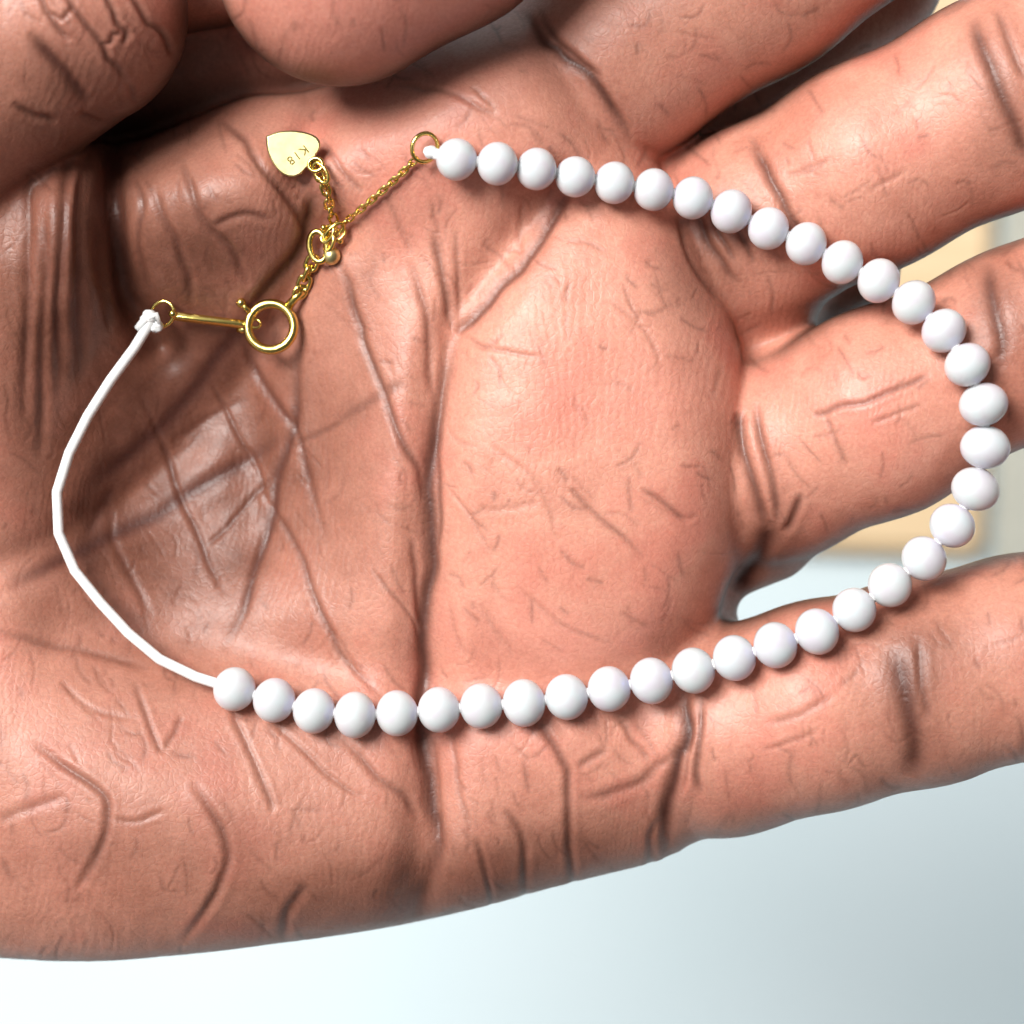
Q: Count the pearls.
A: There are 37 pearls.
